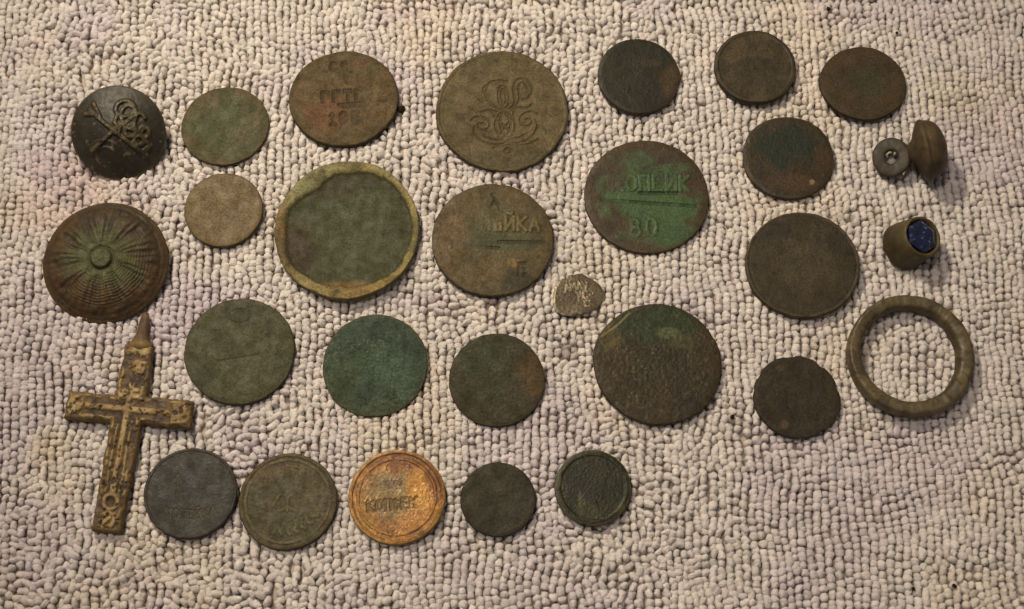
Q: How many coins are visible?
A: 23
